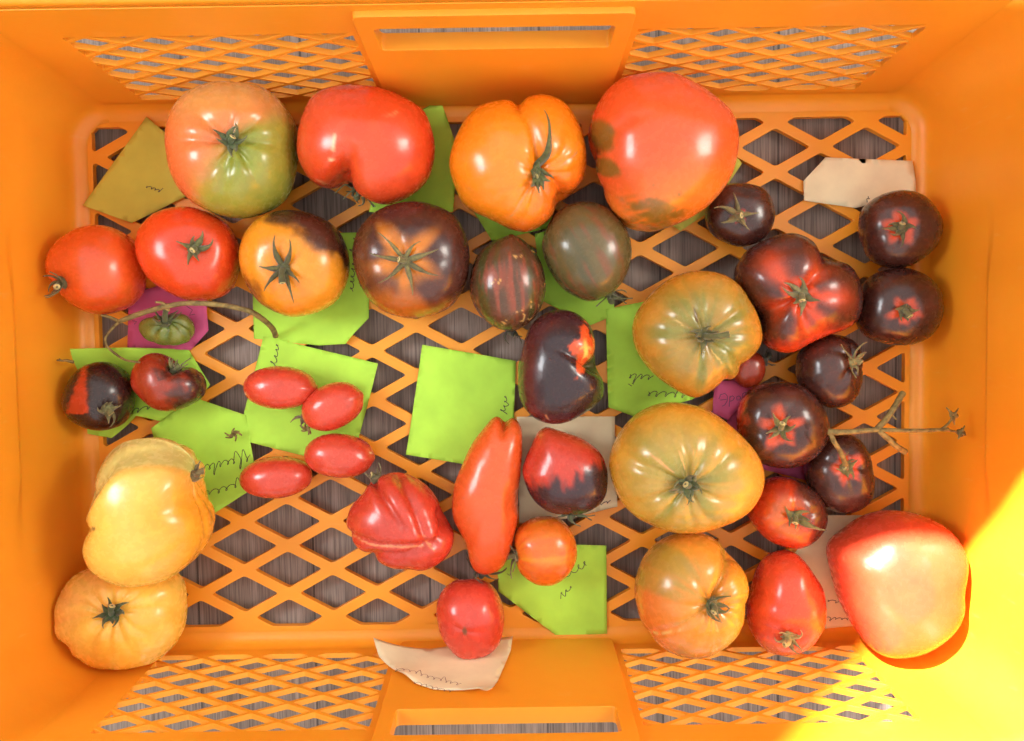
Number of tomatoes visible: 39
